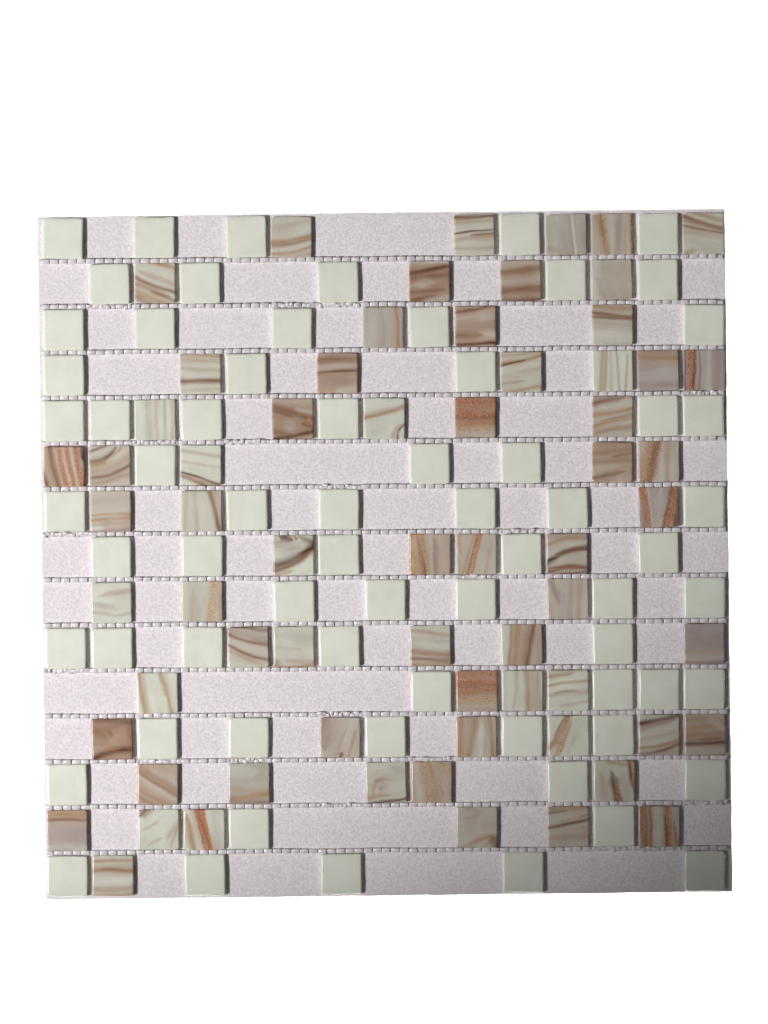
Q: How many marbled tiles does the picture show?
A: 65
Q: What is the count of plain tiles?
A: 67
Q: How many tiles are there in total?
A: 132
